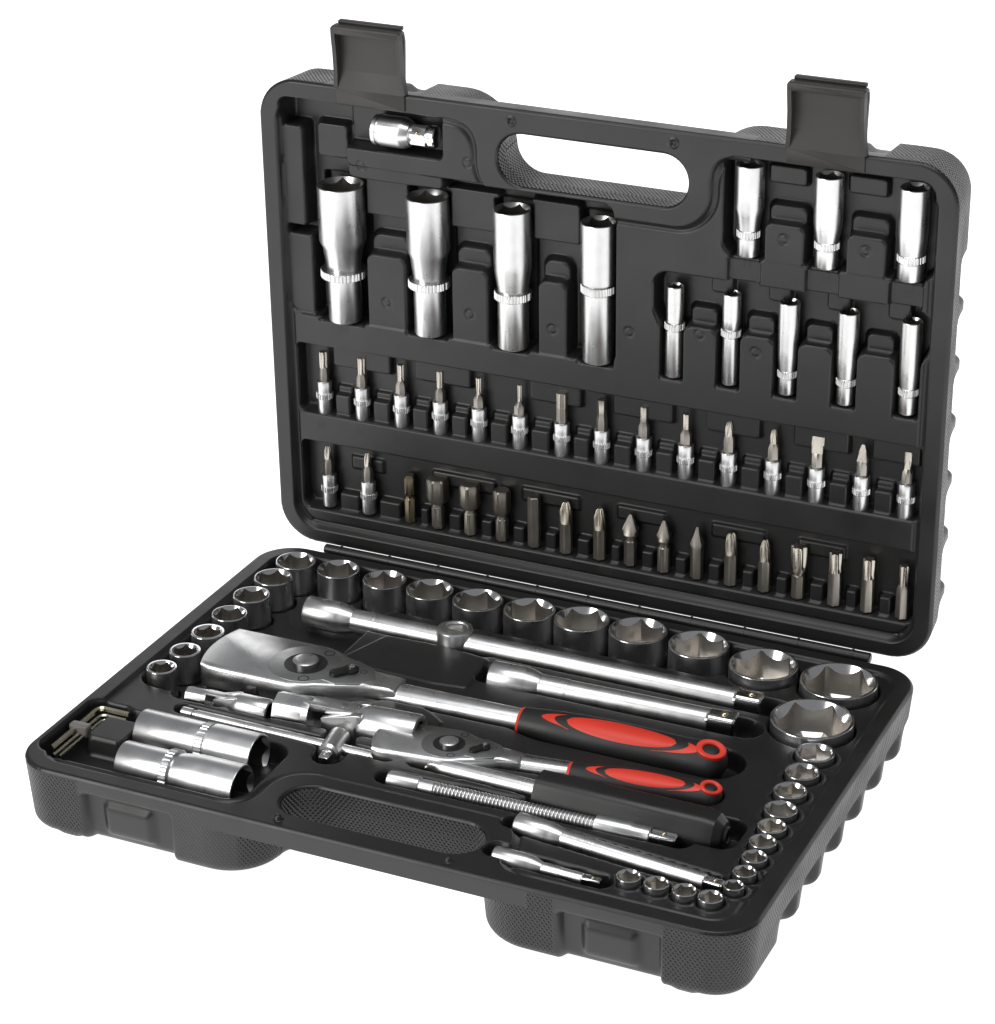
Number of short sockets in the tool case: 31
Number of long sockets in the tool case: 14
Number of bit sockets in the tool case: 17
